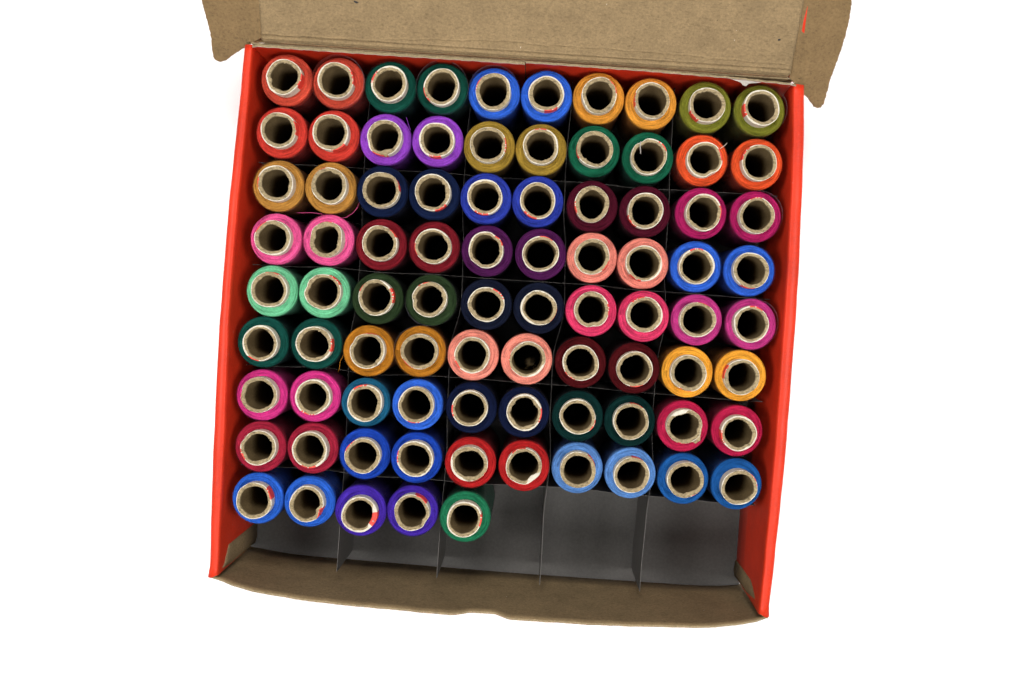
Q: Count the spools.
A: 85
